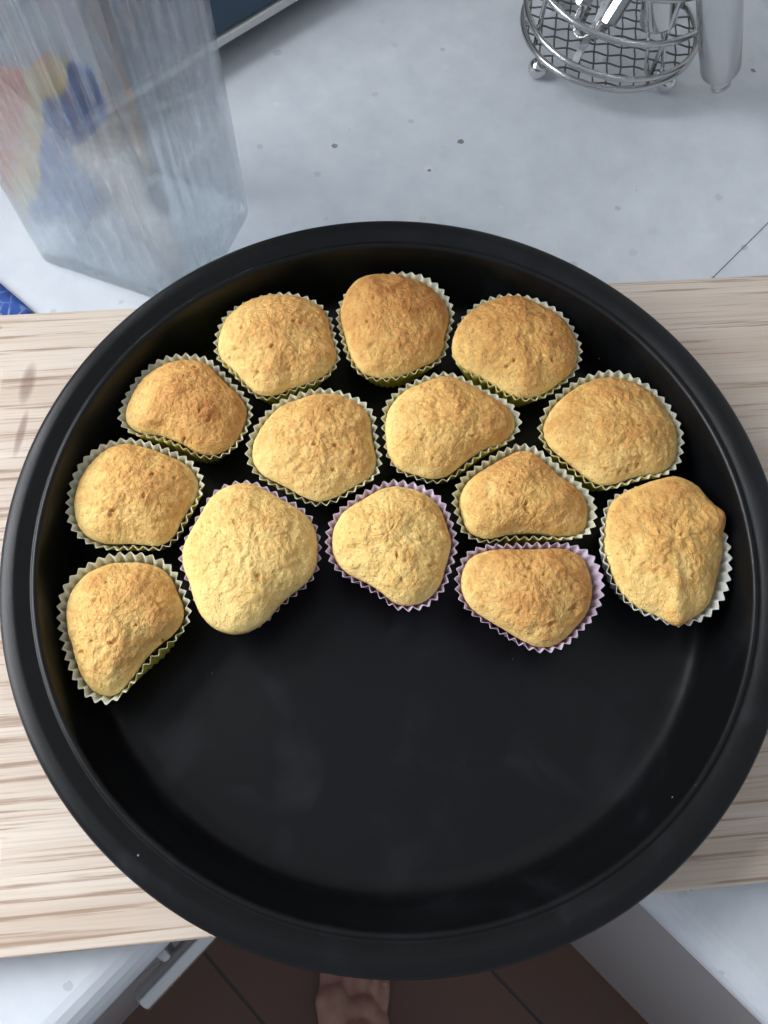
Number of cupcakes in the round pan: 14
